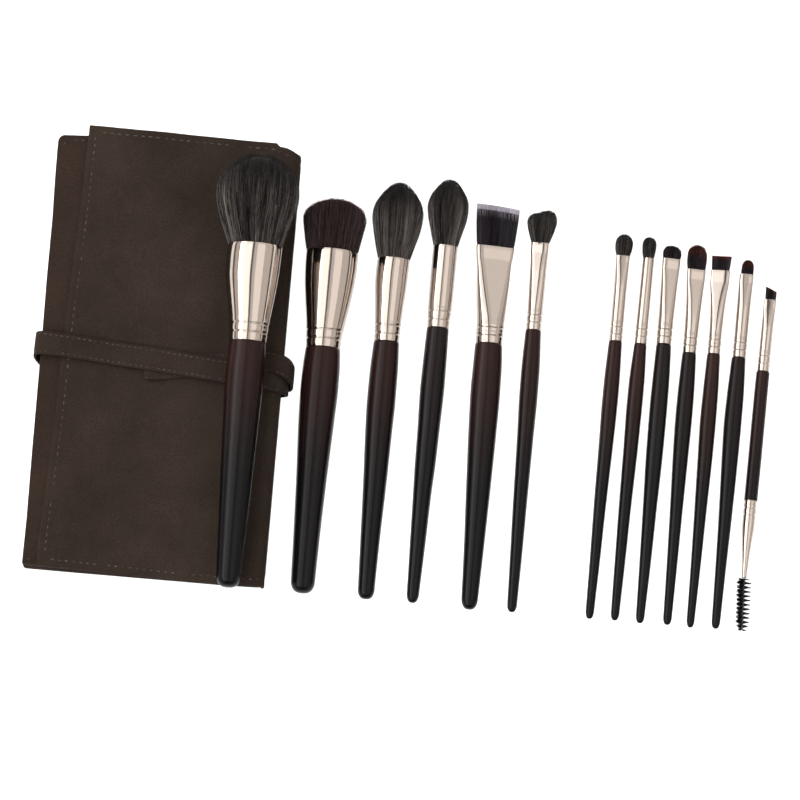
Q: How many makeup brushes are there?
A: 13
